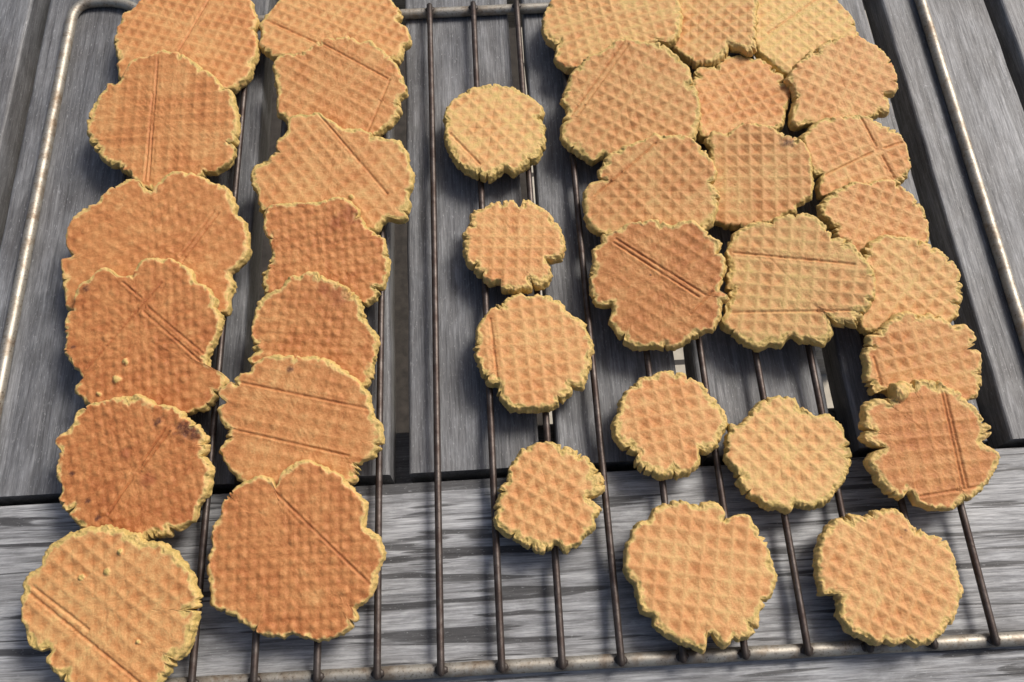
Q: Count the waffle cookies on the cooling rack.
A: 36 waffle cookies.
